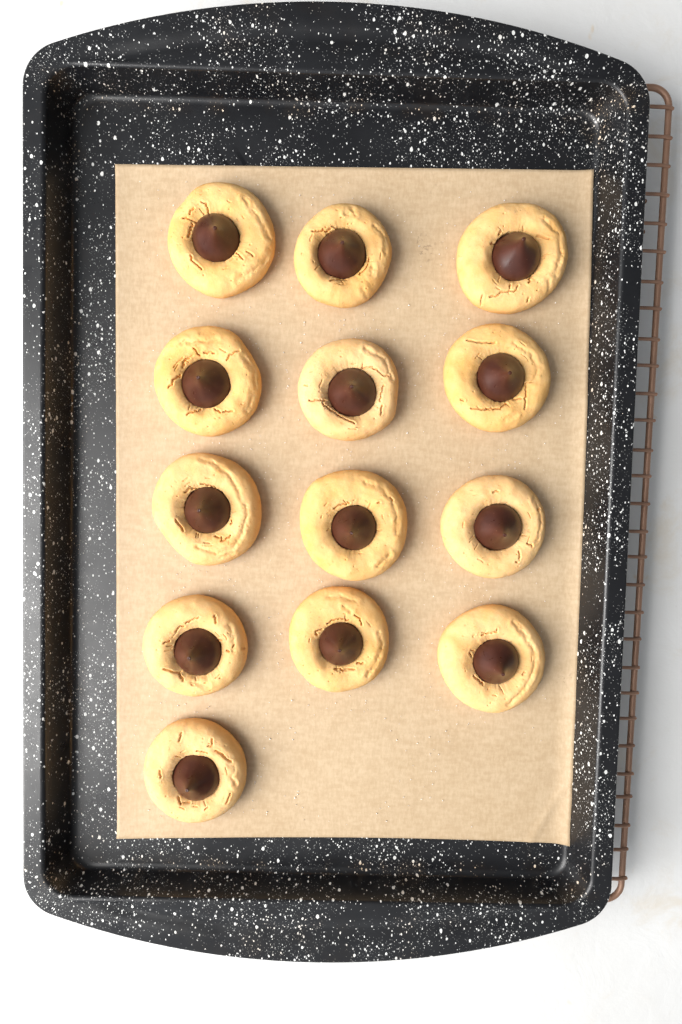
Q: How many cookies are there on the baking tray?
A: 13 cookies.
